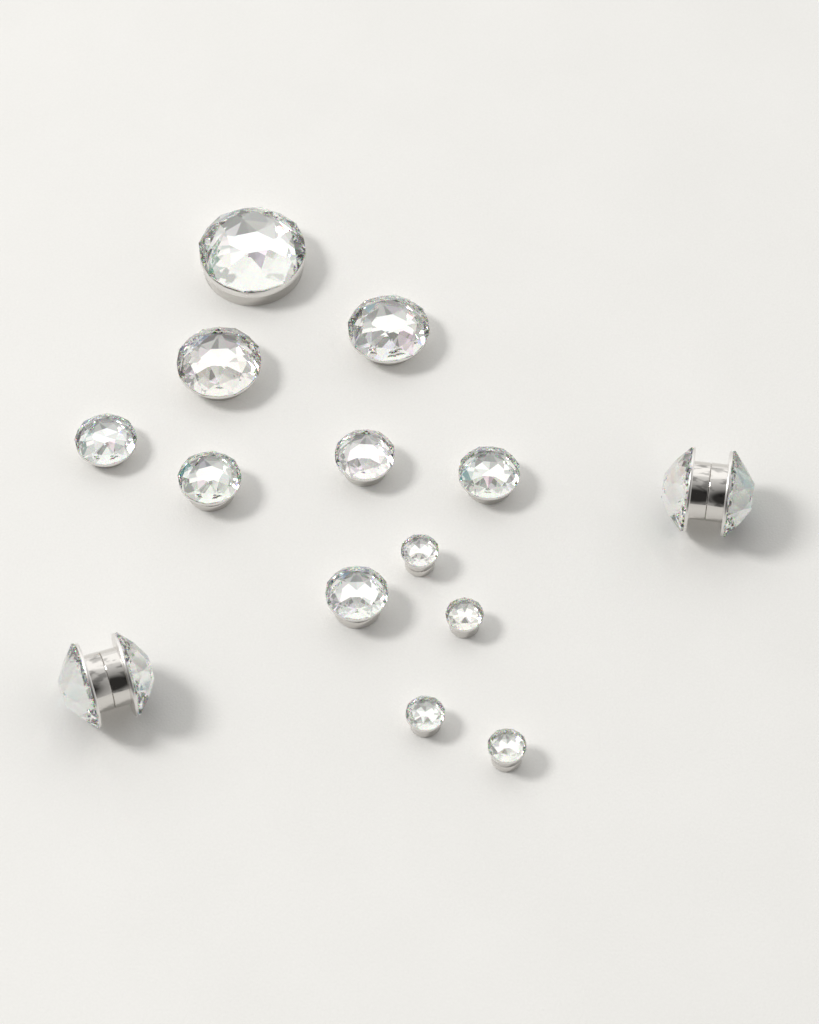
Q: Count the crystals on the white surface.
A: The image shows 16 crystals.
